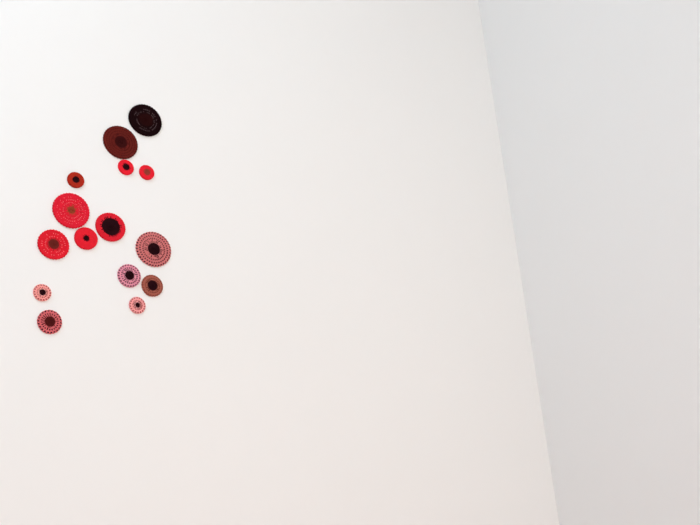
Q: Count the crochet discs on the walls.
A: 15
